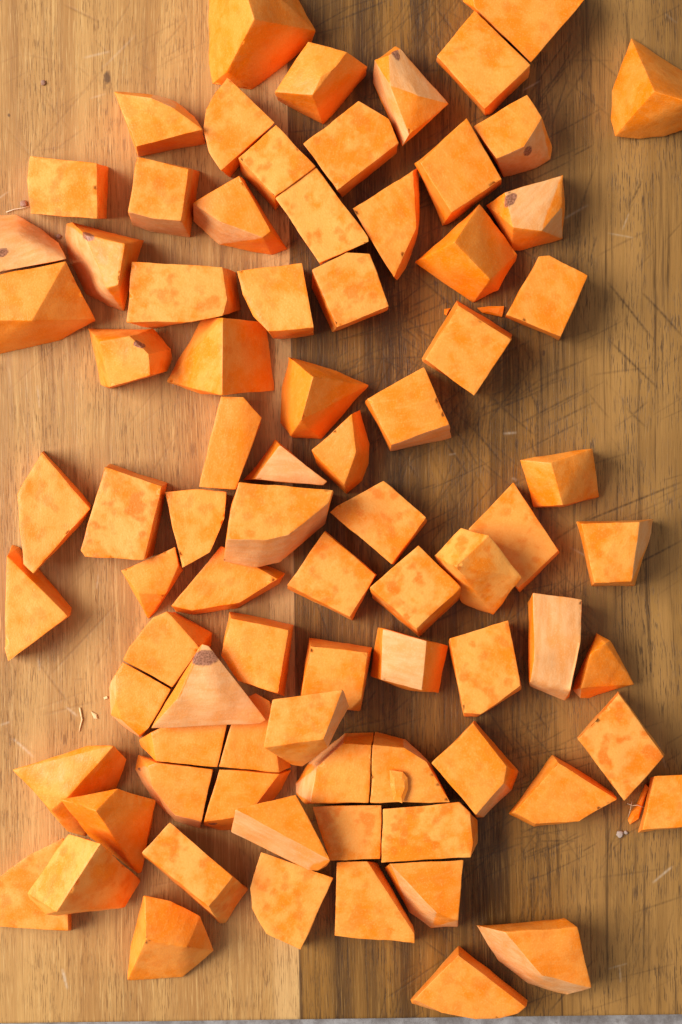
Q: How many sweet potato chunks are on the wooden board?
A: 82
